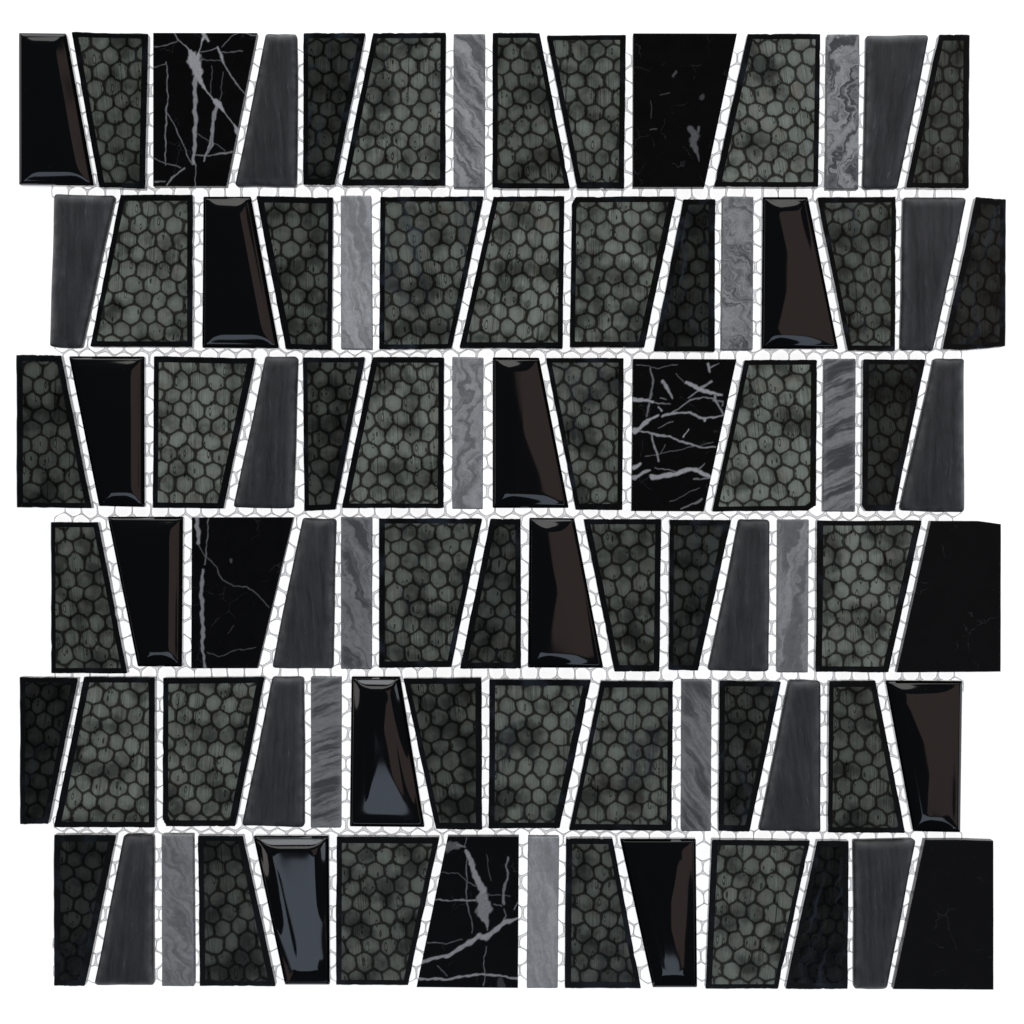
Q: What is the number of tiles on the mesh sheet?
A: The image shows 84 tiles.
